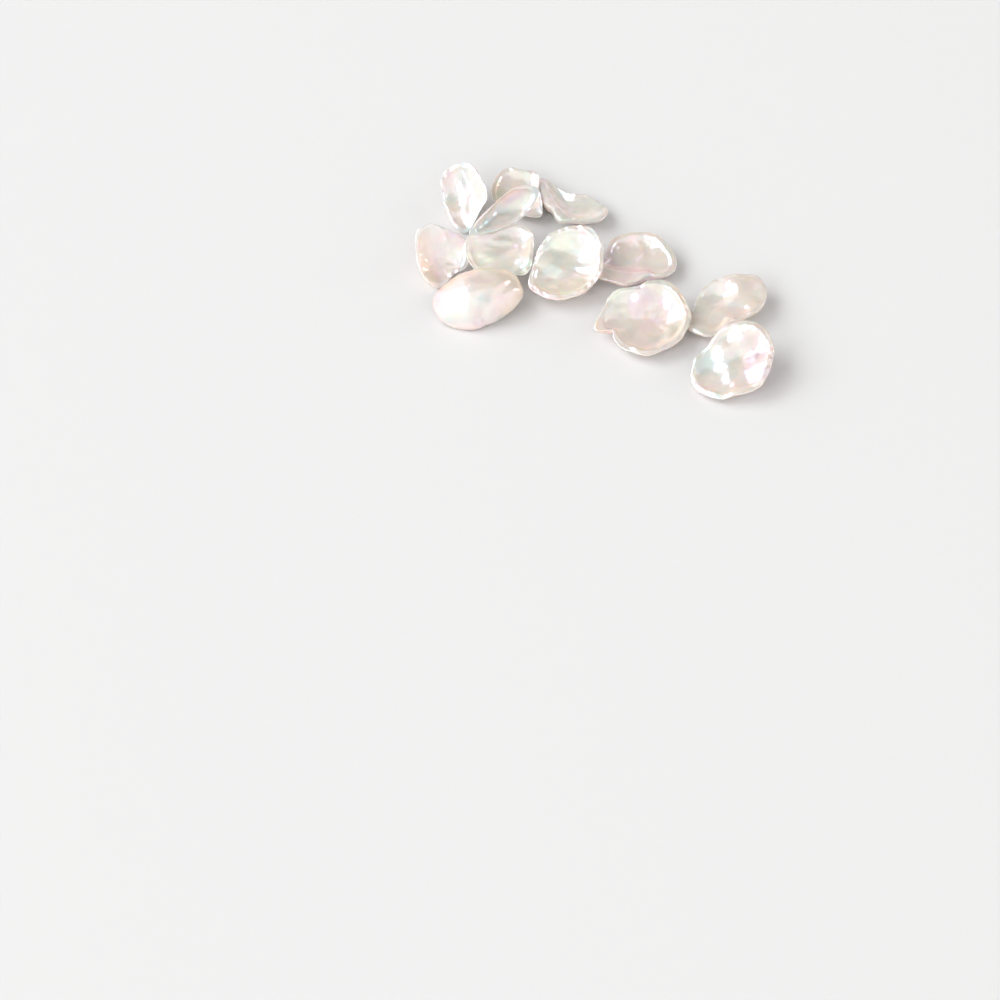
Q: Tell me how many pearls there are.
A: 12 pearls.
